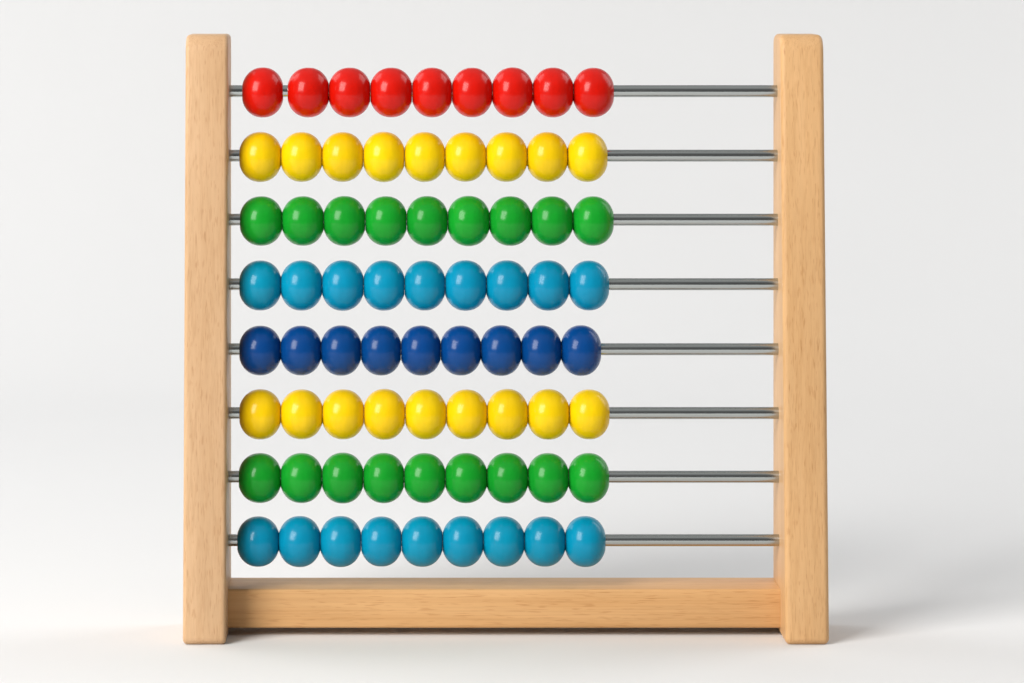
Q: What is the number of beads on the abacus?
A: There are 72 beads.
